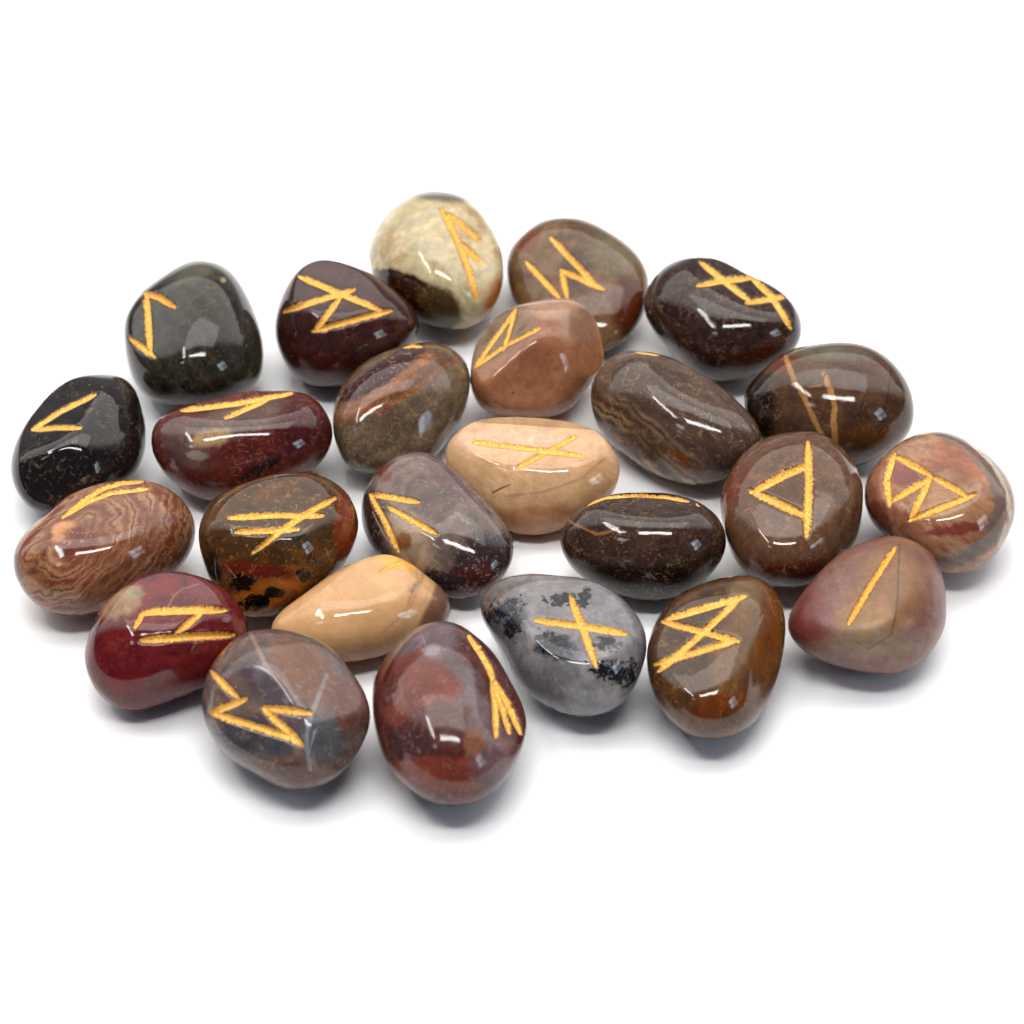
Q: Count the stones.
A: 25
